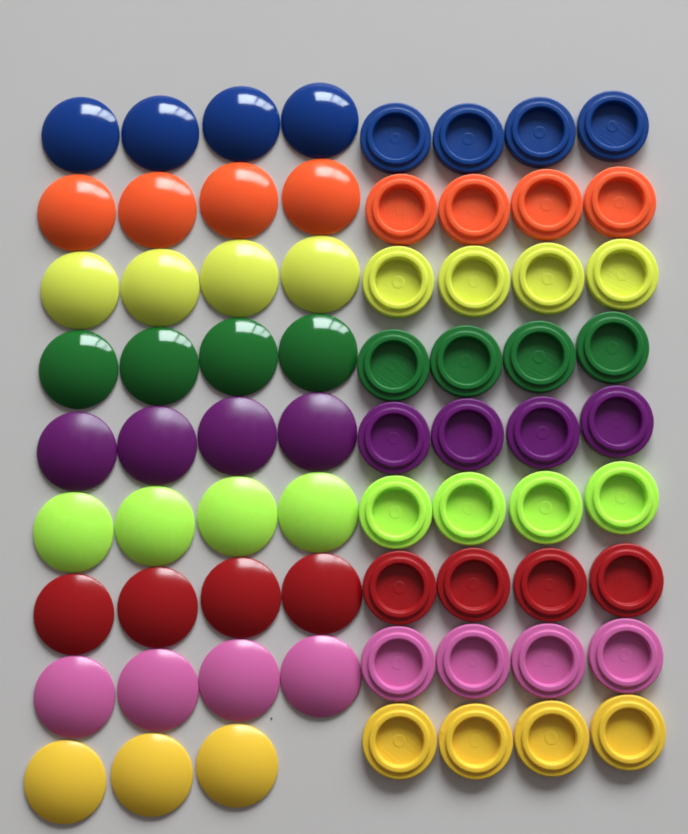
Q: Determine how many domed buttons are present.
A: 35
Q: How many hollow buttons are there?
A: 36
